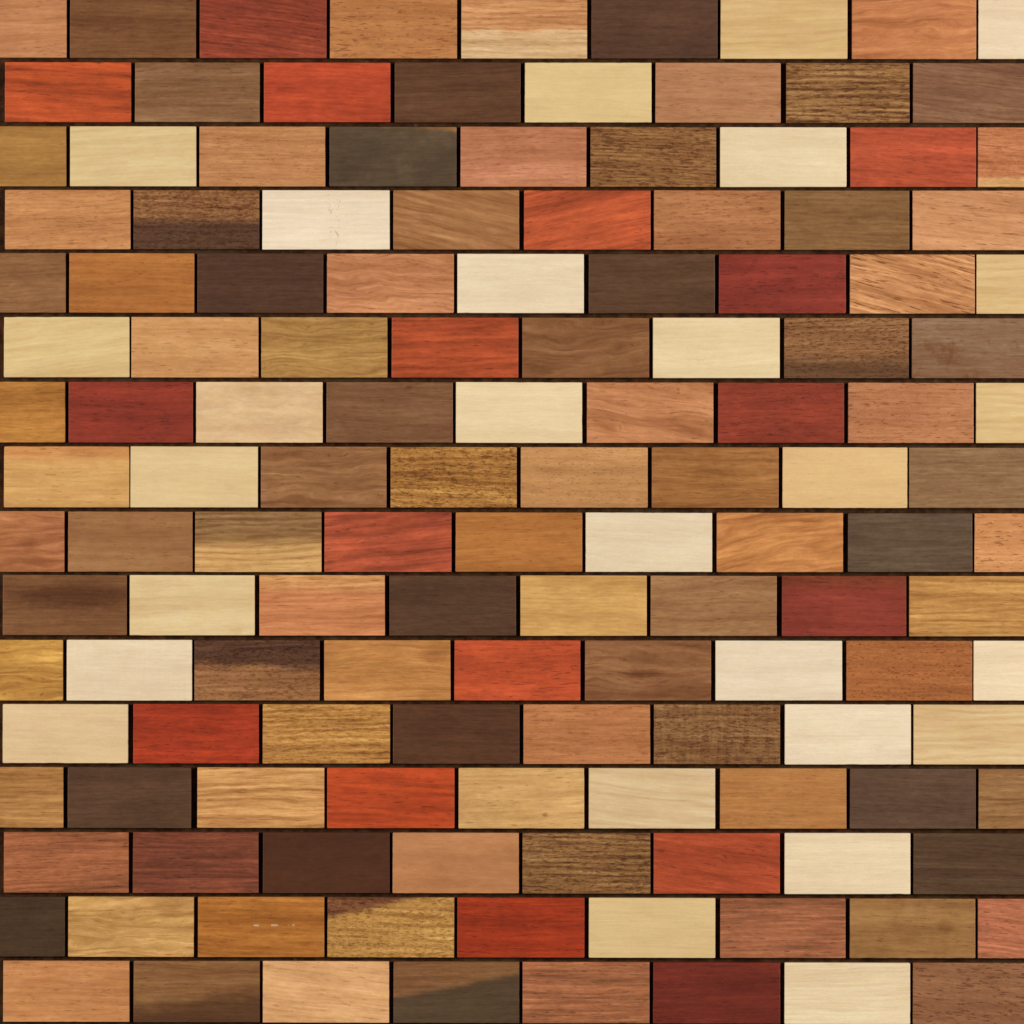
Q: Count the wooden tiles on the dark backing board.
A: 136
